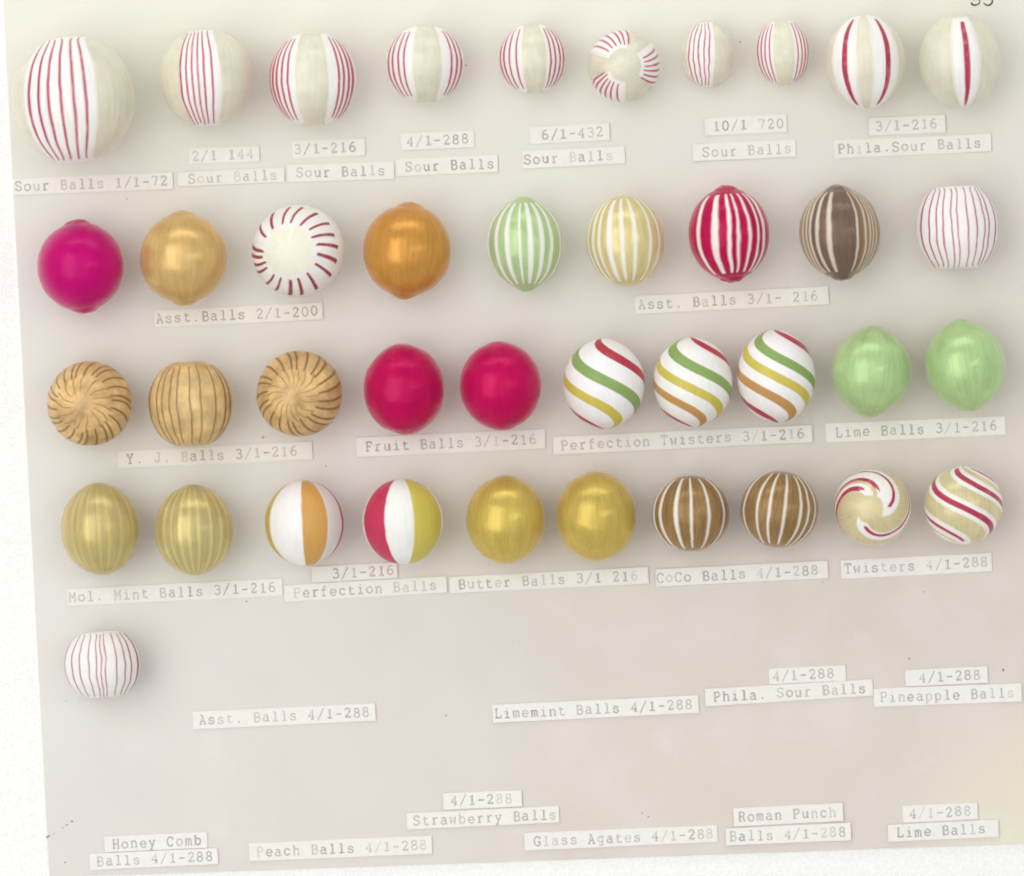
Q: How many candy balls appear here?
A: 40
